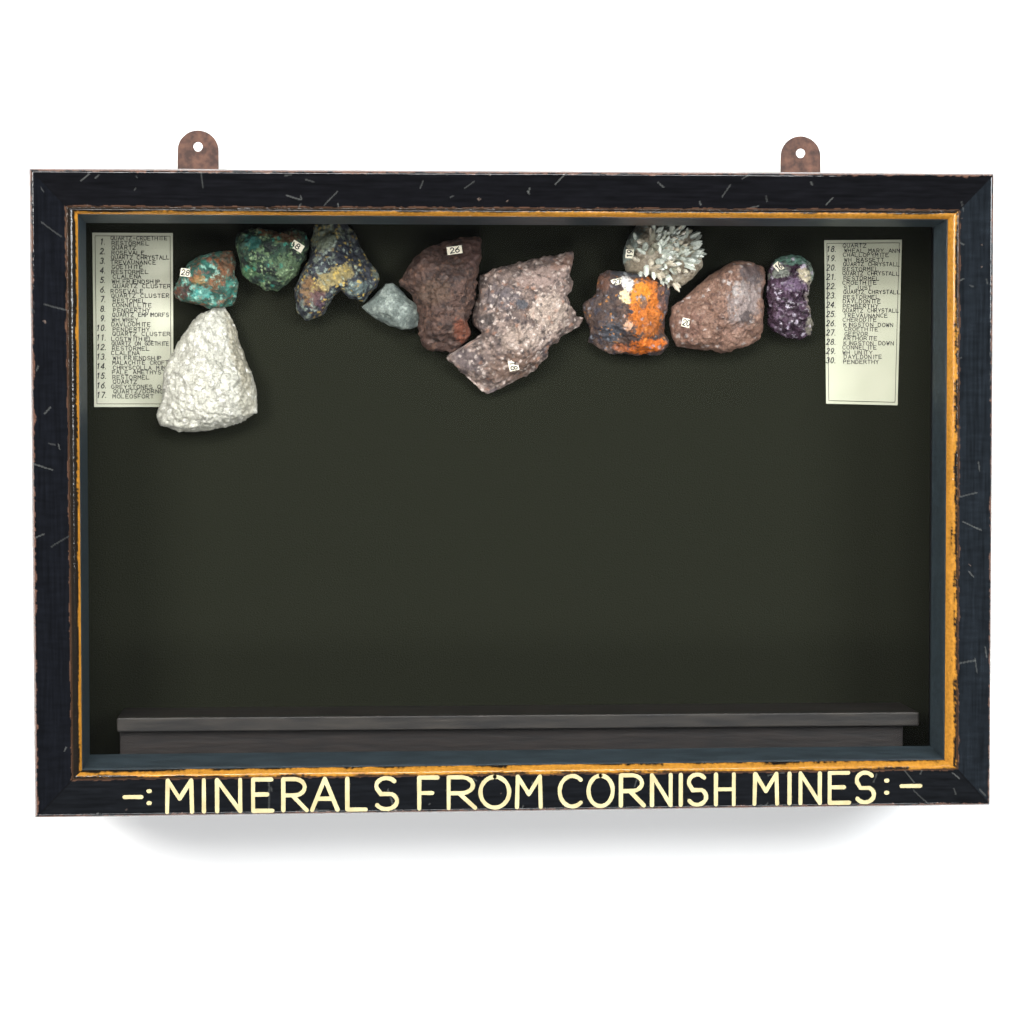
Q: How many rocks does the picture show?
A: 11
